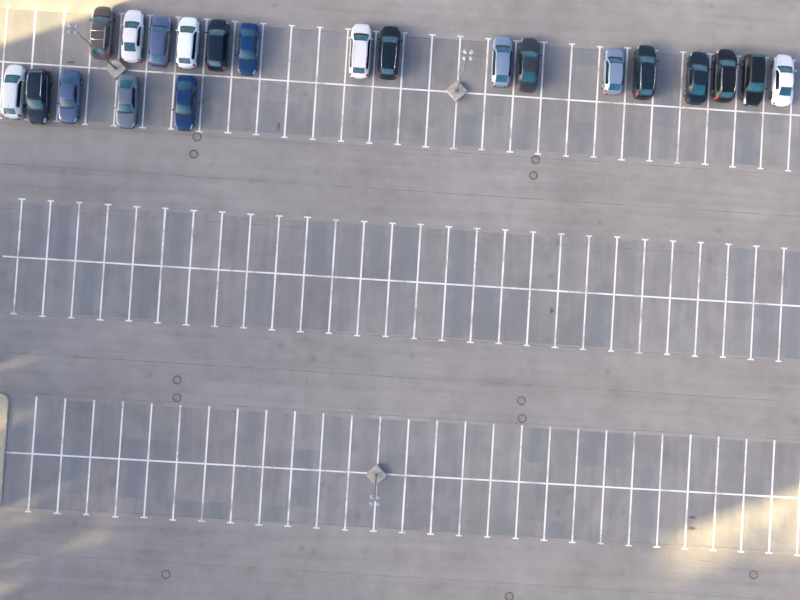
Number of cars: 21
